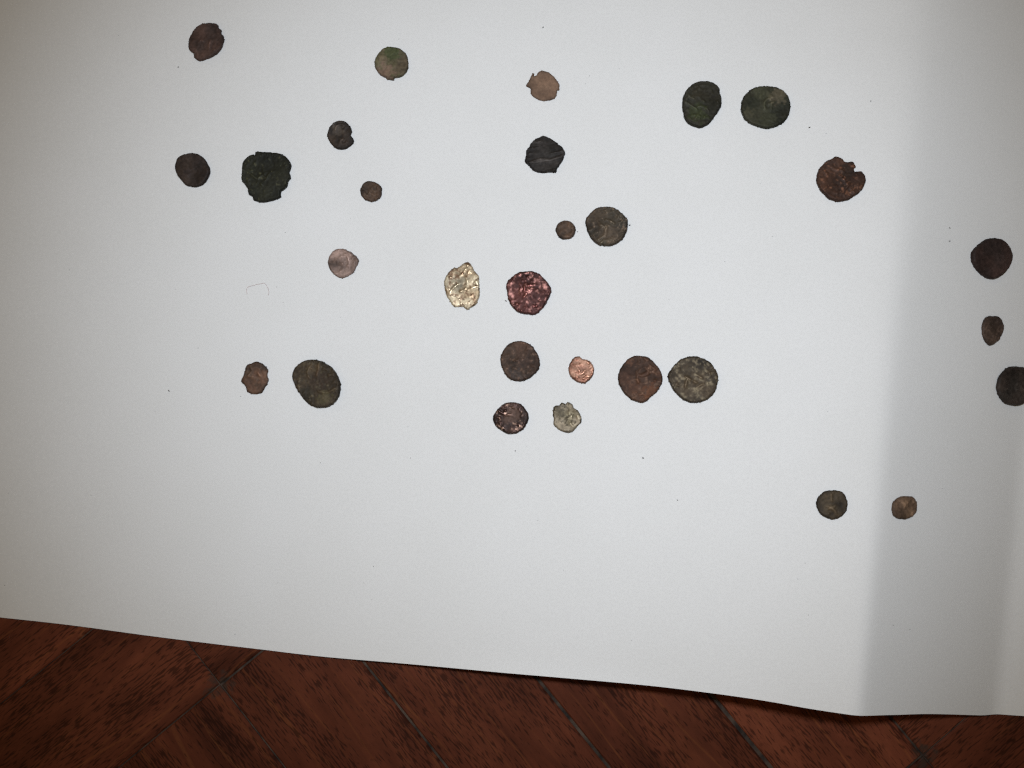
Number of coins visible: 29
